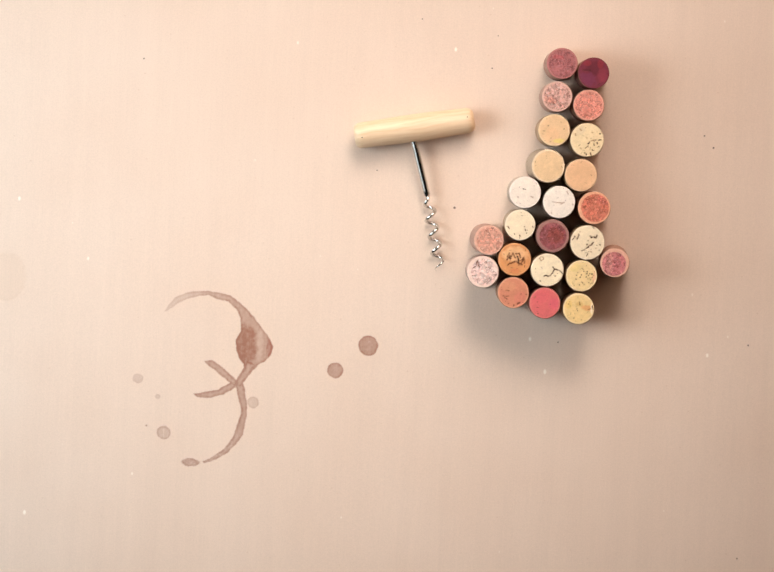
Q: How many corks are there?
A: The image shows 23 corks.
